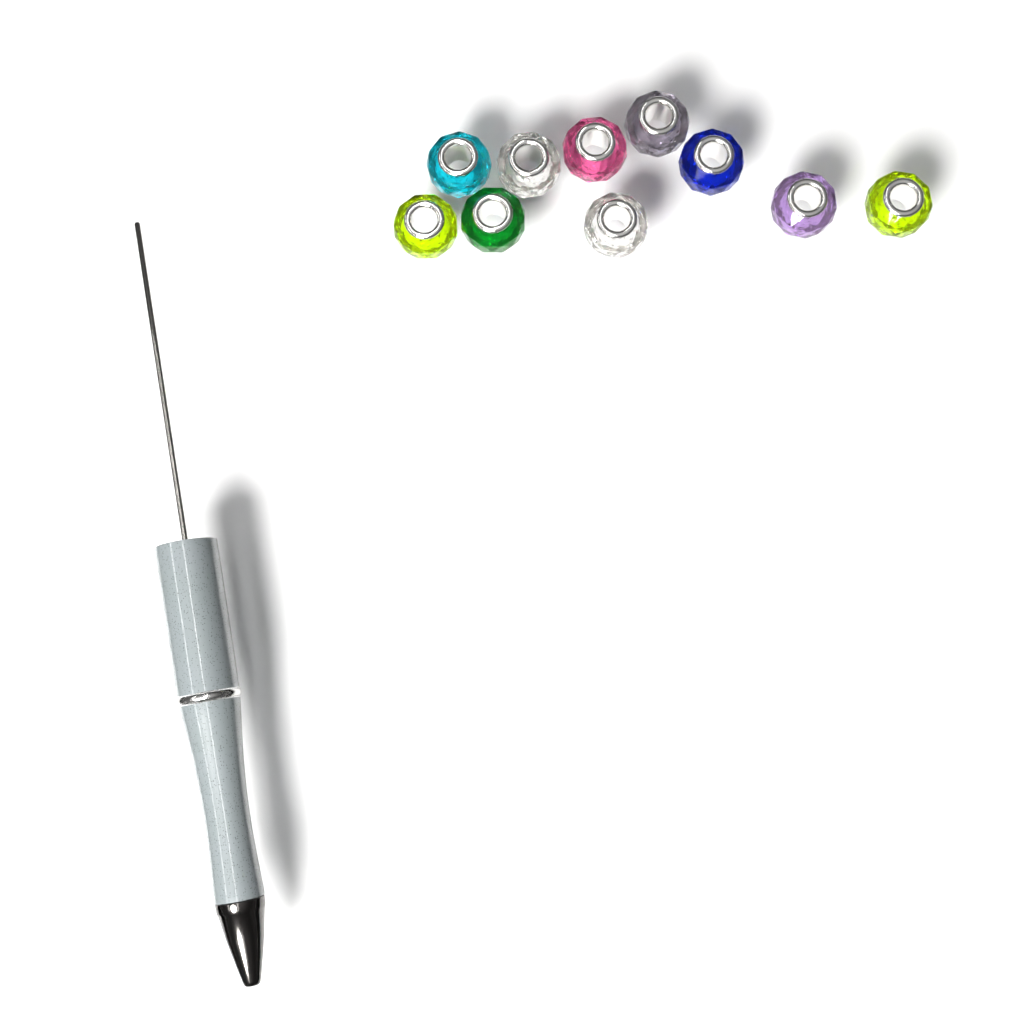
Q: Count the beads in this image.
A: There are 10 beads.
